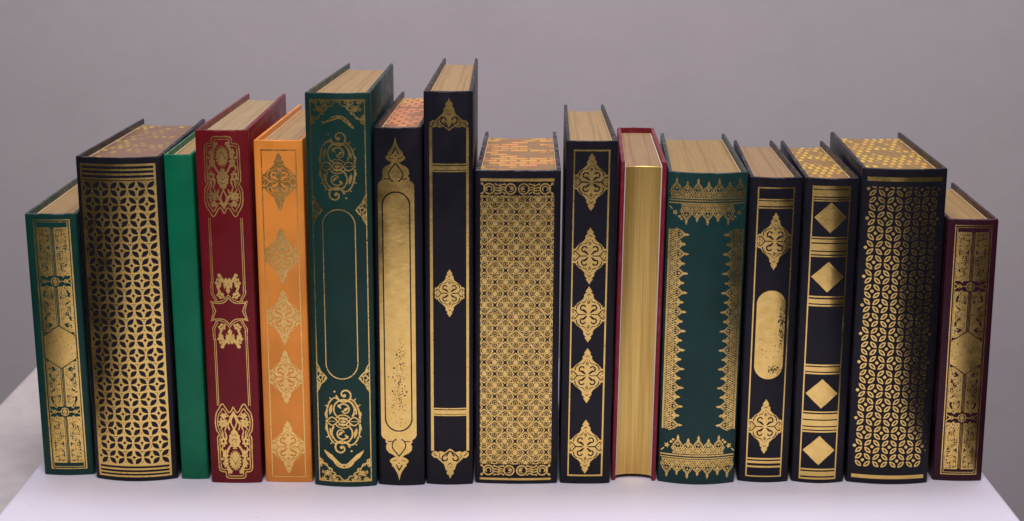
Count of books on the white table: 16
